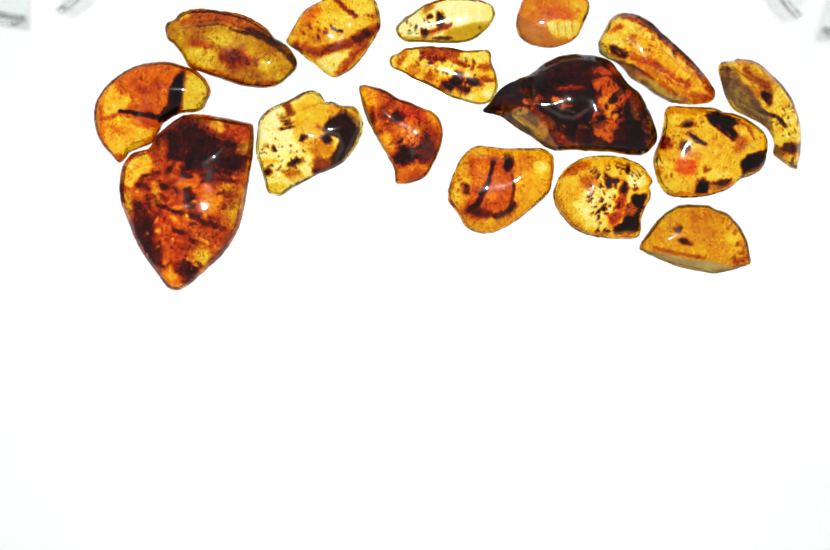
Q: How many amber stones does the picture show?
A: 16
